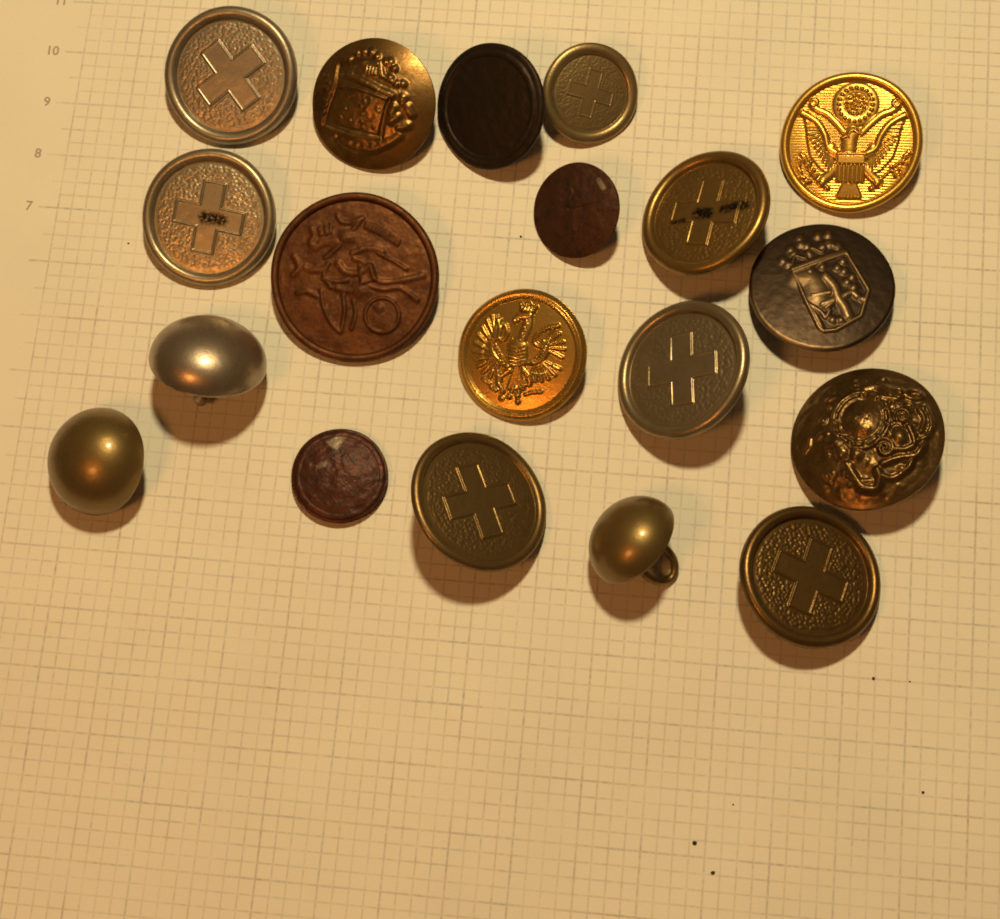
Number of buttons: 19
